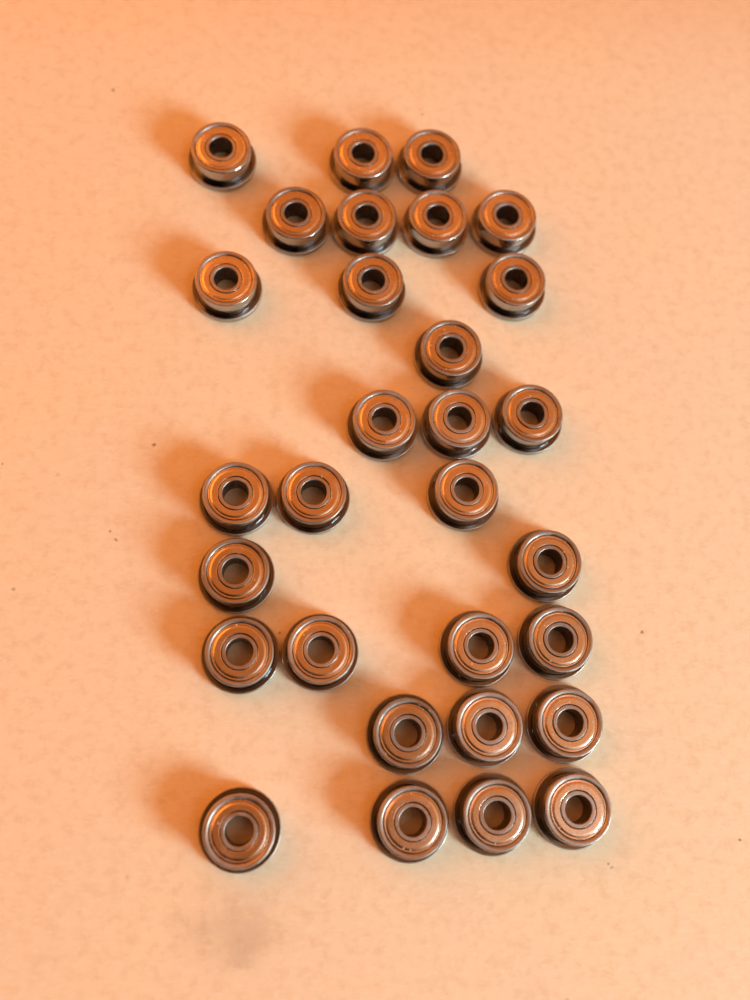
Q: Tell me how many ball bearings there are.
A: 30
